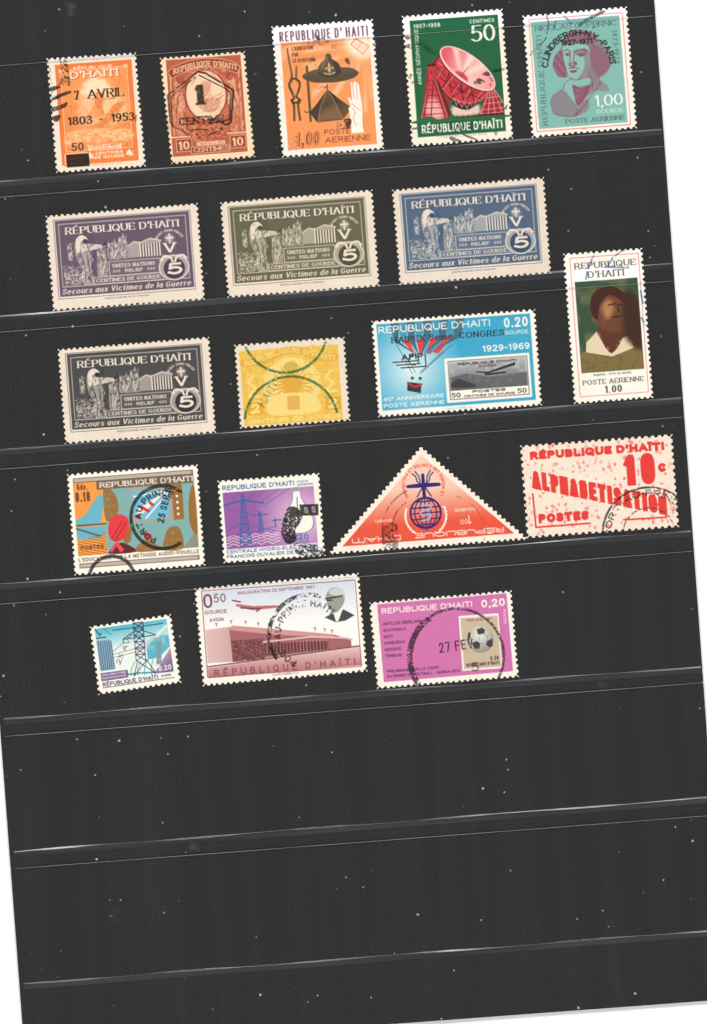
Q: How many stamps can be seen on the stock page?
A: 19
